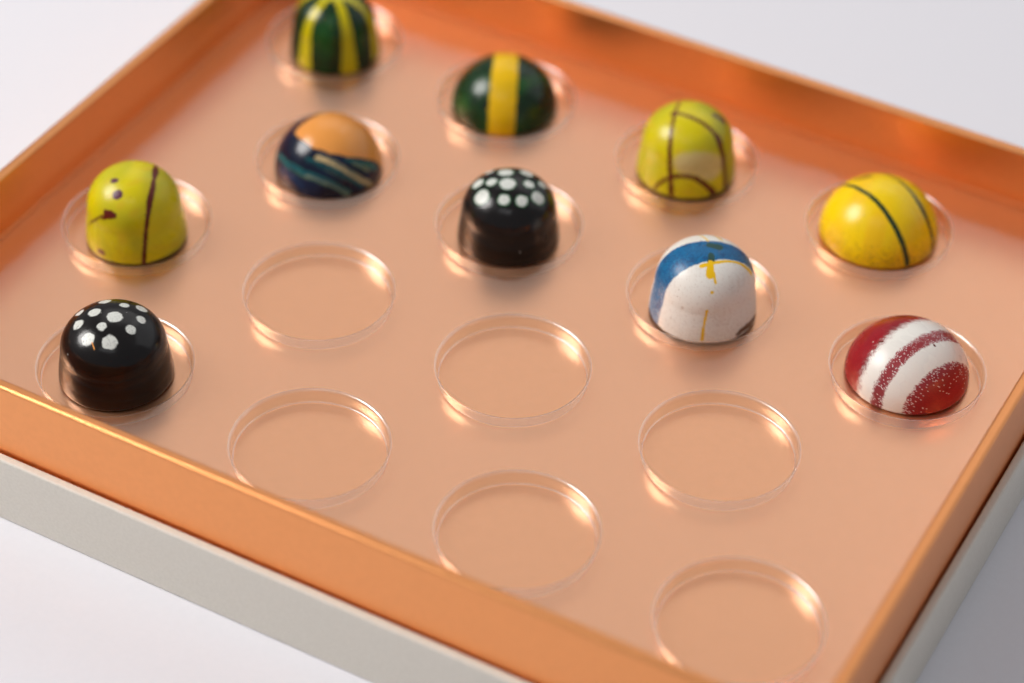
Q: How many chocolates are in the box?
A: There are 10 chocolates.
